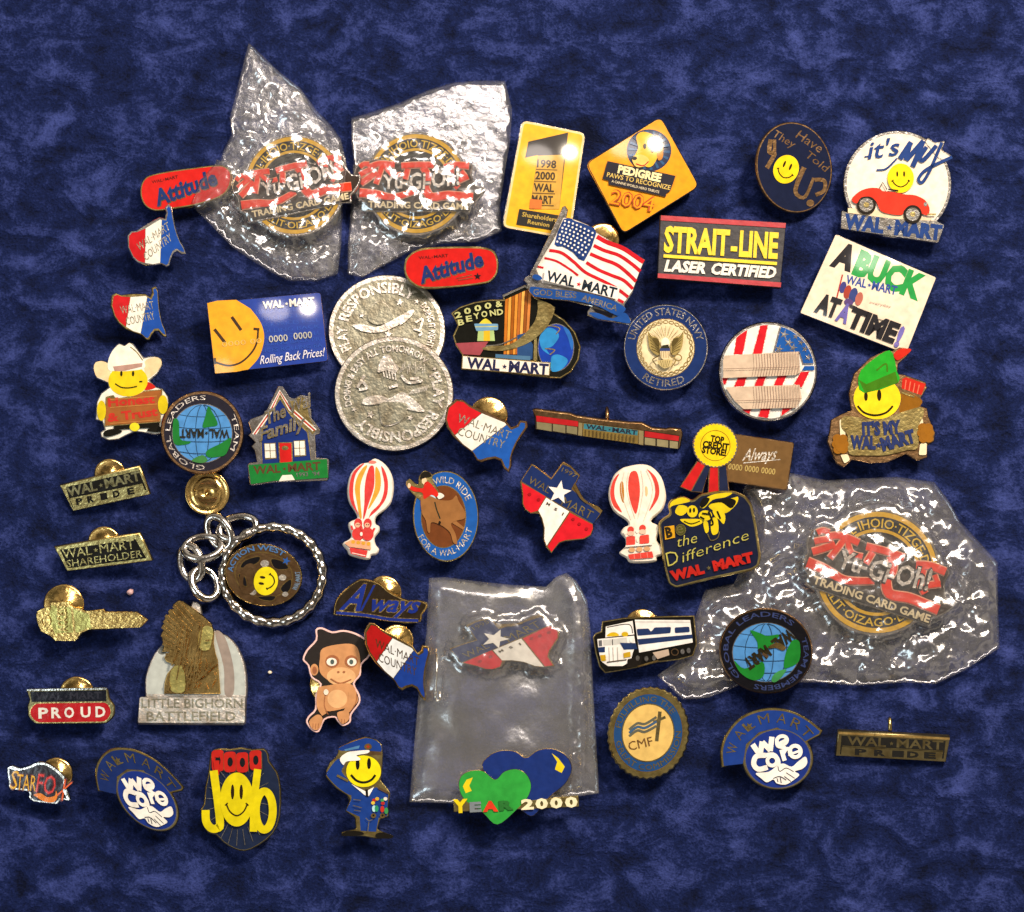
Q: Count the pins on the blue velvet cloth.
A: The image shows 49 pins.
